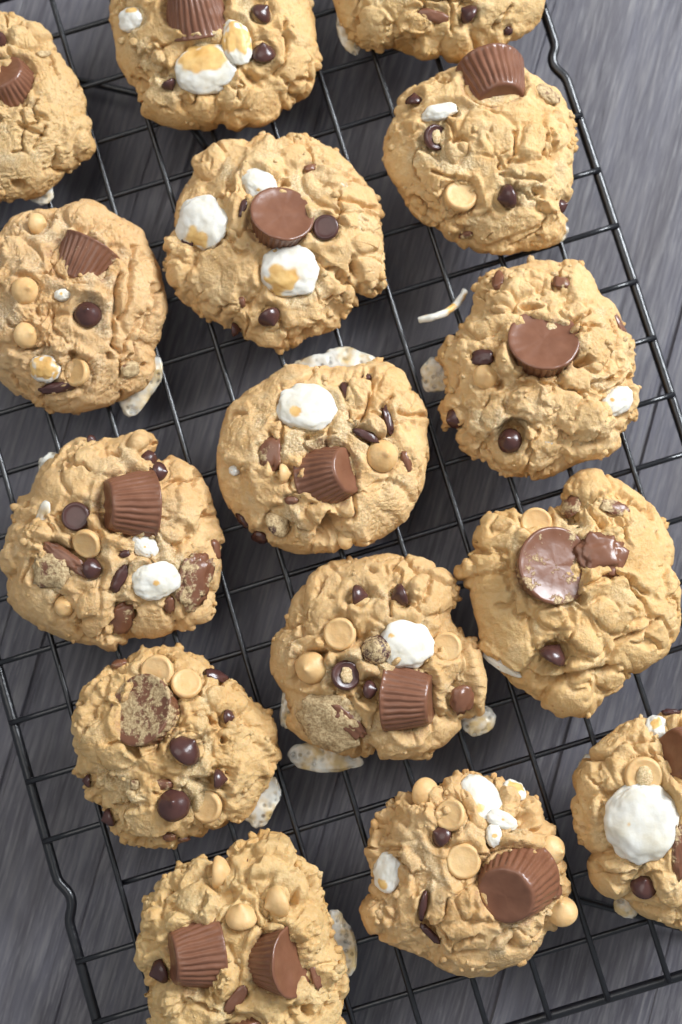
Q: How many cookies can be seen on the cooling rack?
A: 15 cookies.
